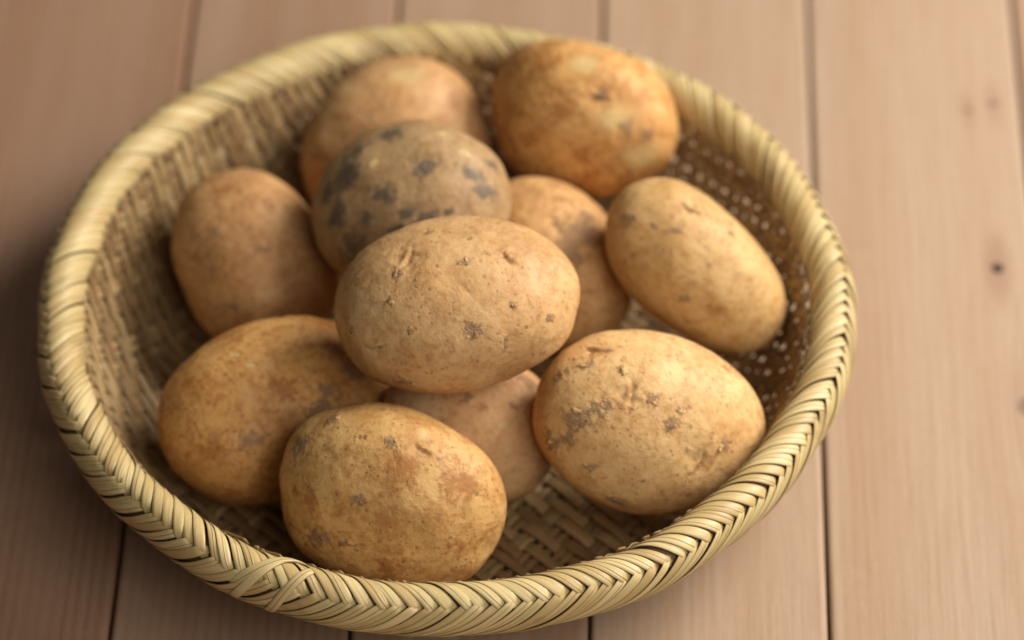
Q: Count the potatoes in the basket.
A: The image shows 11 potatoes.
